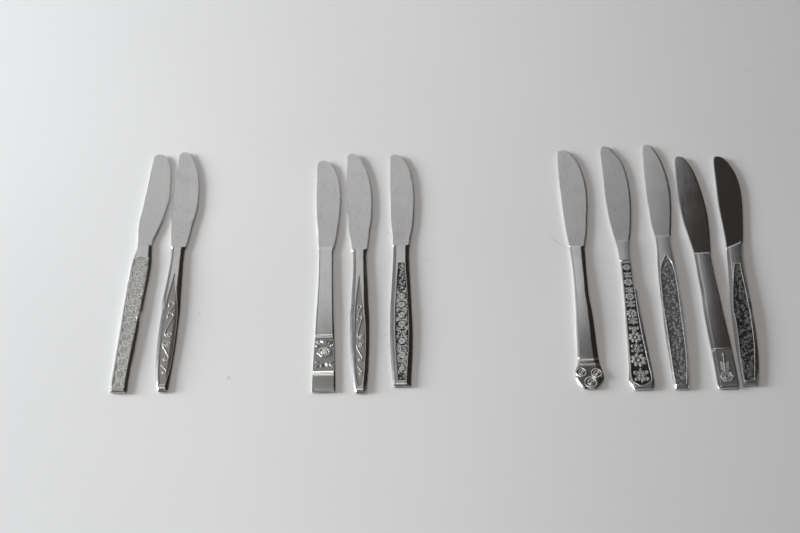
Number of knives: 10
